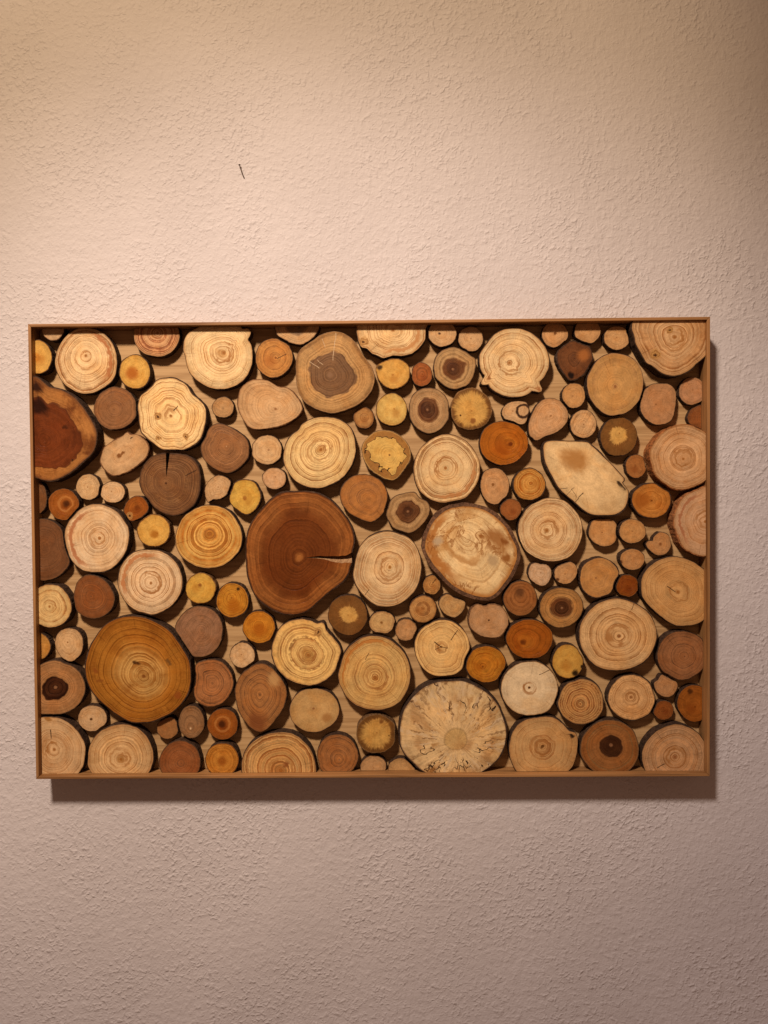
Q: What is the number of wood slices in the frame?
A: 137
